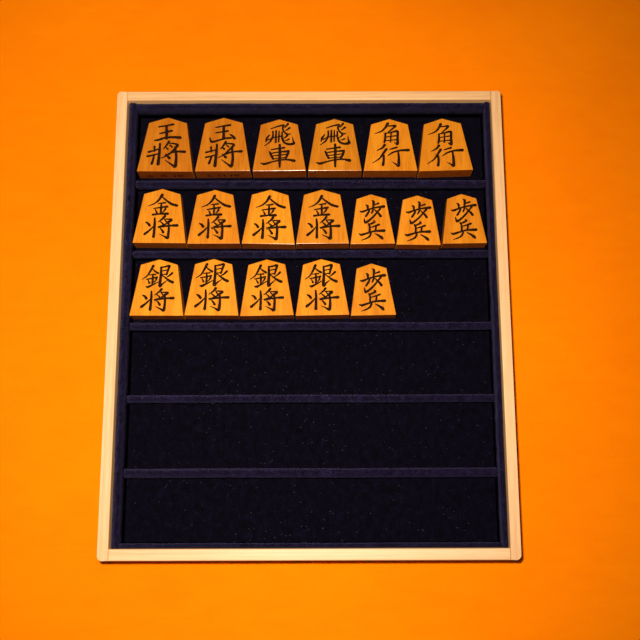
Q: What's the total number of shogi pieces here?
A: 18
